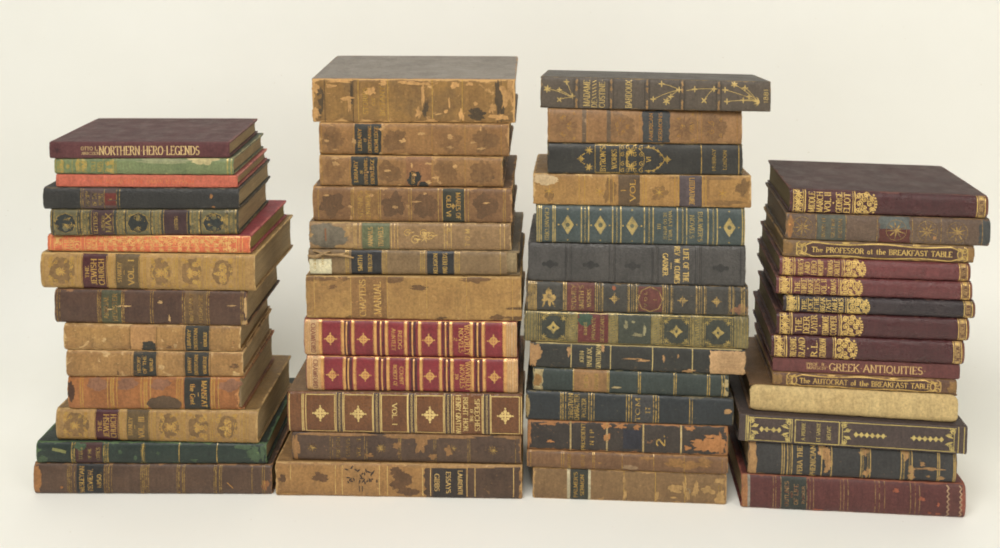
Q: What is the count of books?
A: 54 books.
